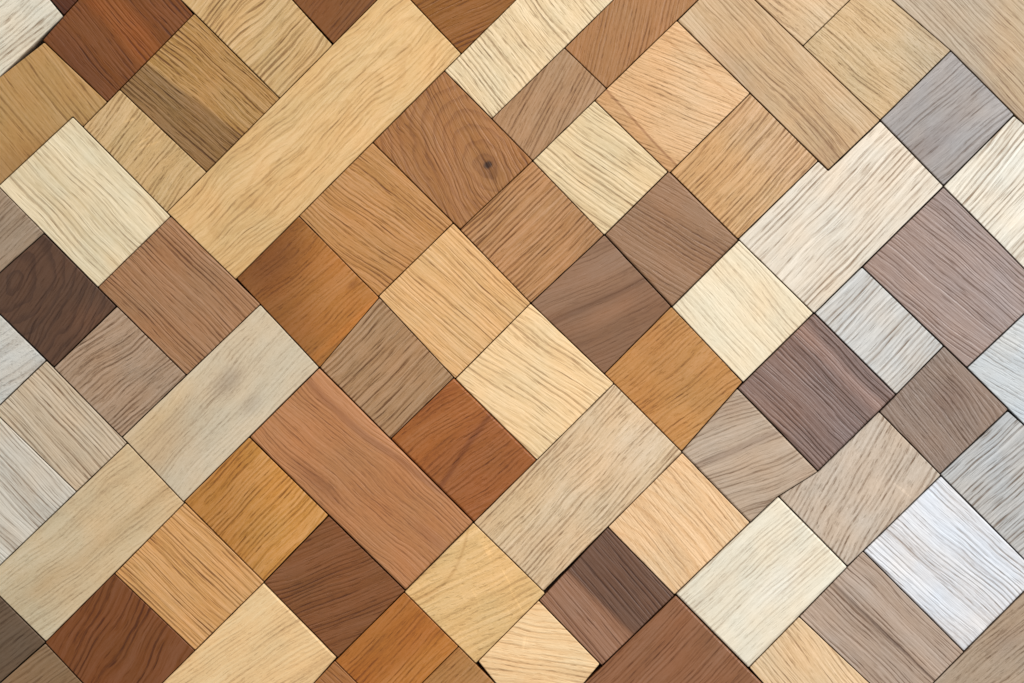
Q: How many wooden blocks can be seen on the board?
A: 75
